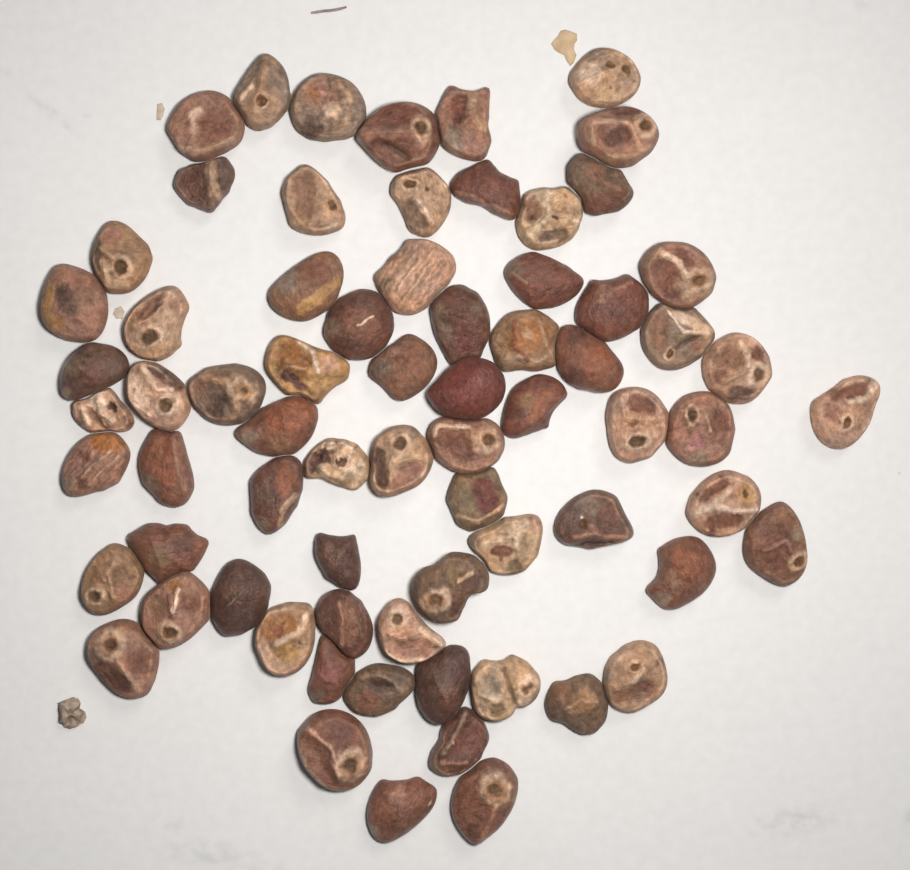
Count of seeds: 71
